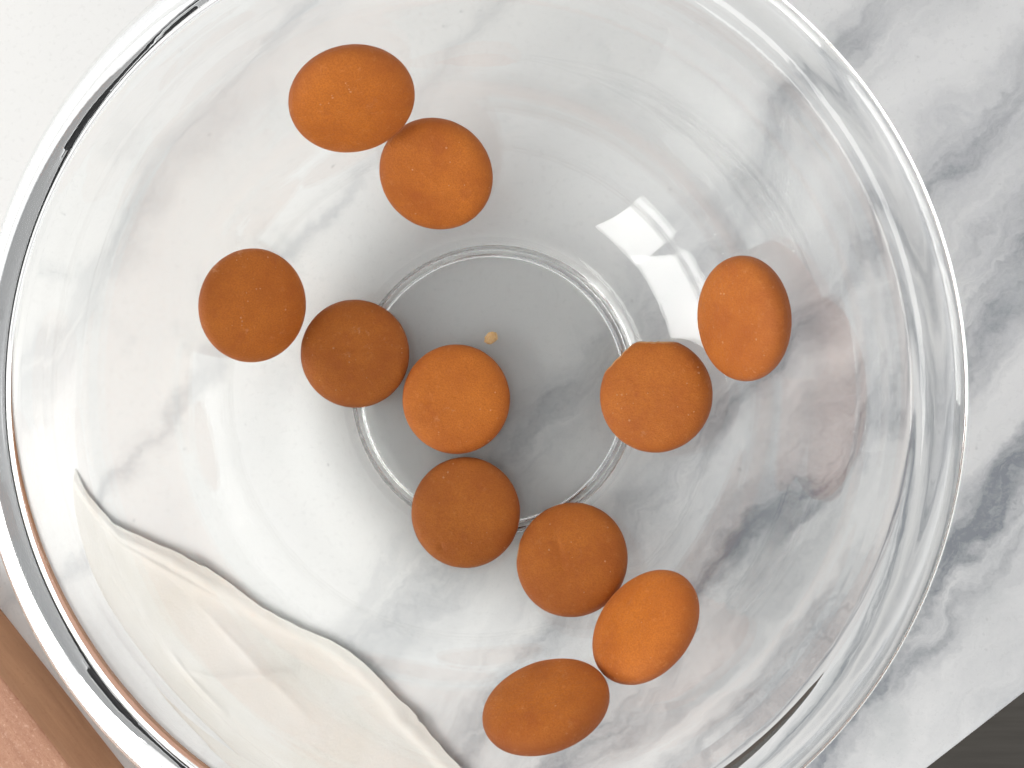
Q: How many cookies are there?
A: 11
